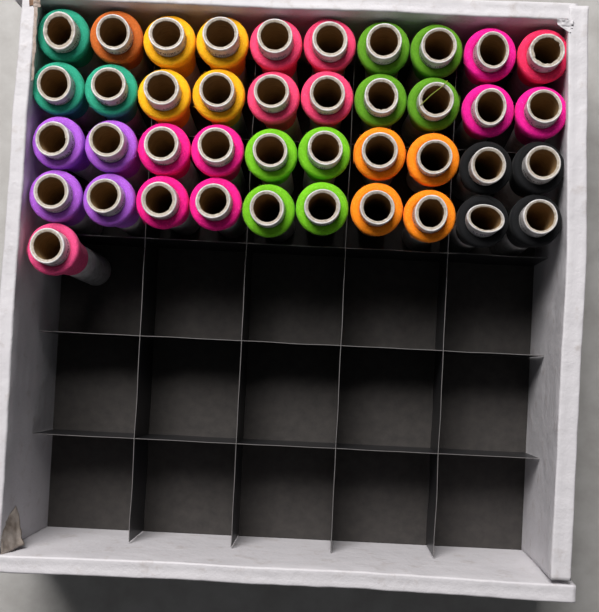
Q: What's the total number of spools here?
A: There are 41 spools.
